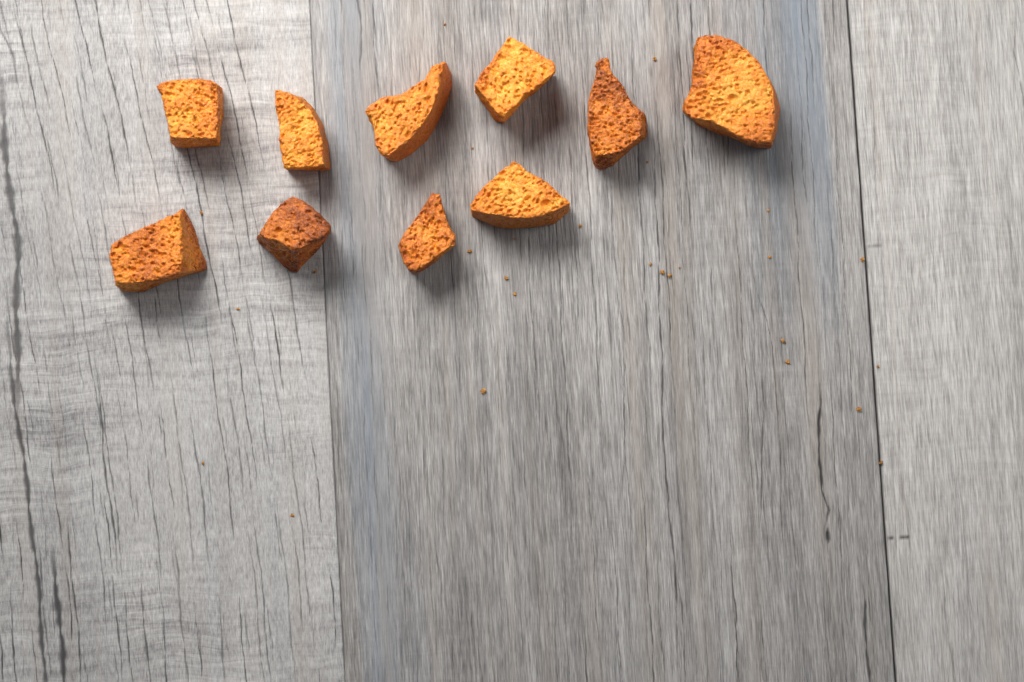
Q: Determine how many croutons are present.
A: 10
